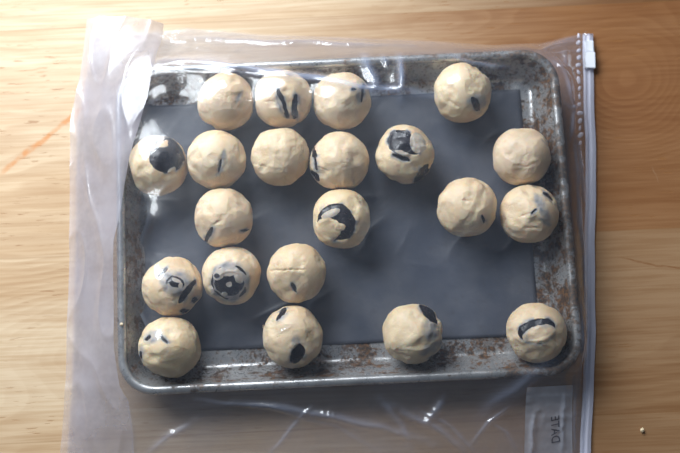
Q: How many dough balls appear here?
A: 21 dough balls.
